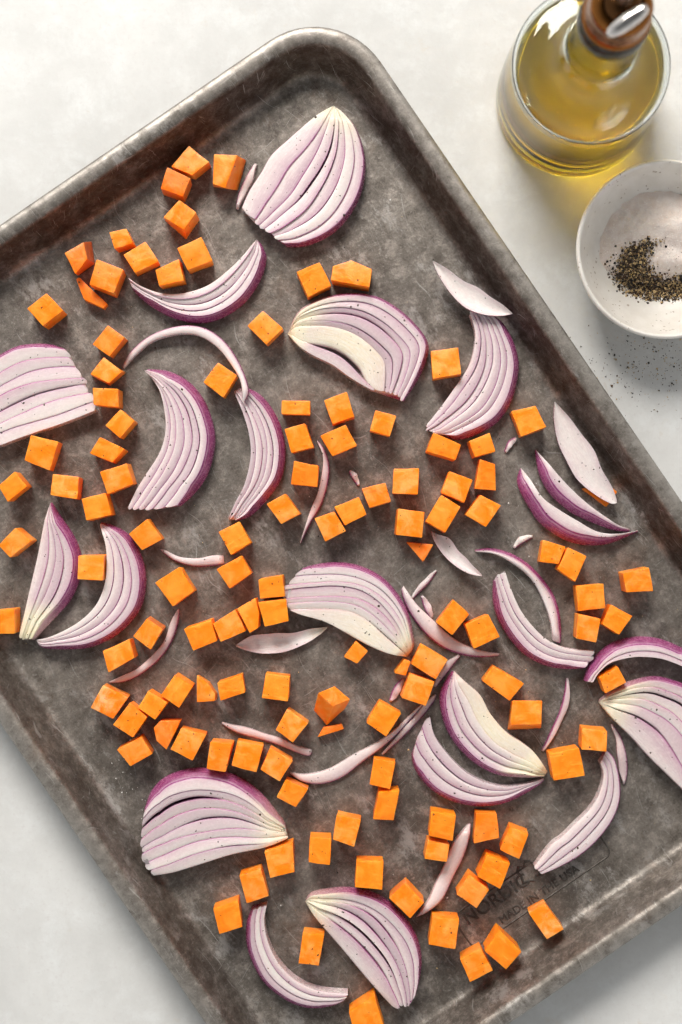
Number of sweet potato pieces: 118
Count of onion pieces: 45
